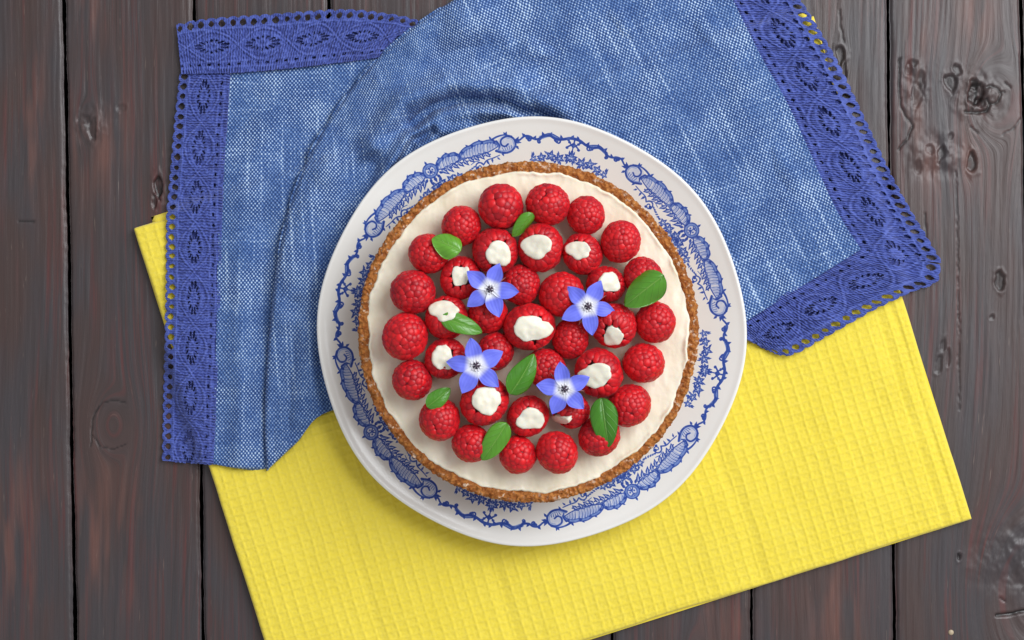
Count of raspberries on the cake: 37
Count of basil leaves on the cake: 8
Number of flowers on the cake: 4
